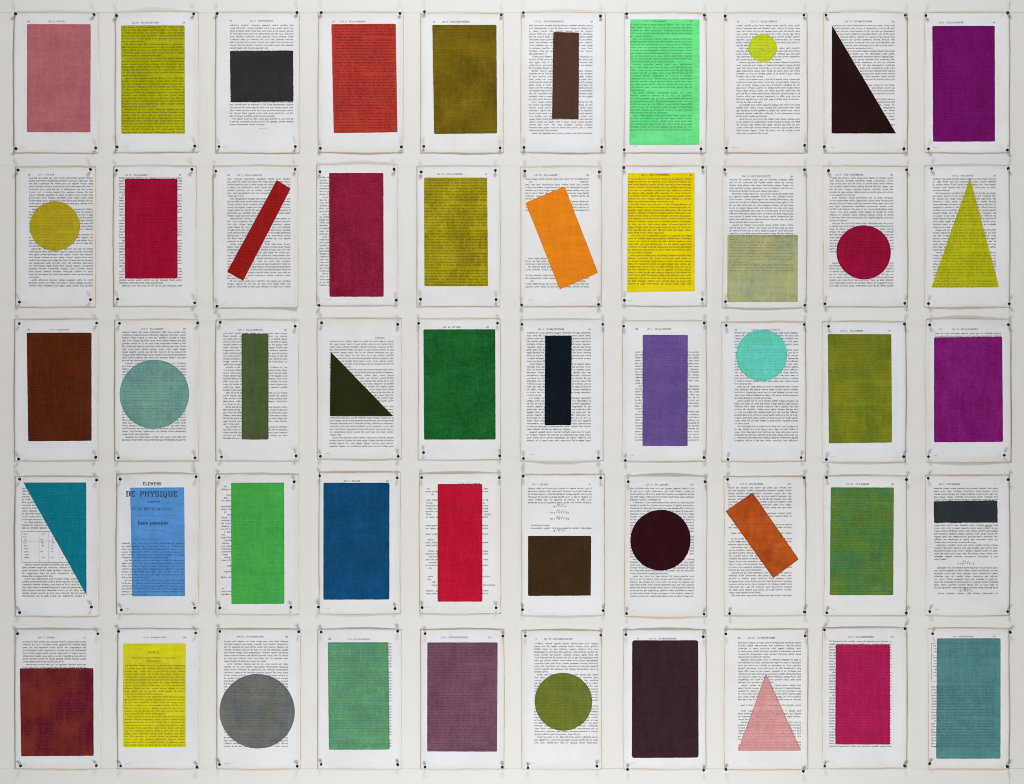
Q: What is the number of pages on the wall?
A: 50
